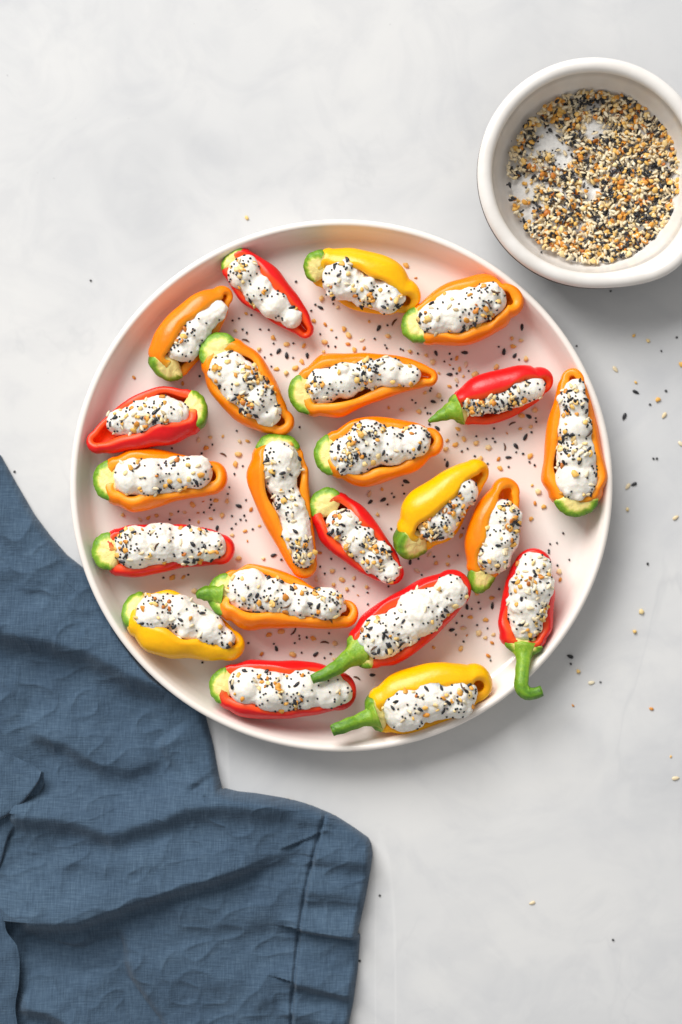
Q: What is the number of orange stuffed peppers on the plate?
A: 10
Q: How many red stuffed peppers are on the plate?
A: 8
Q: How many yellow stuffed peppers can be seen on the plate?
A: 4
